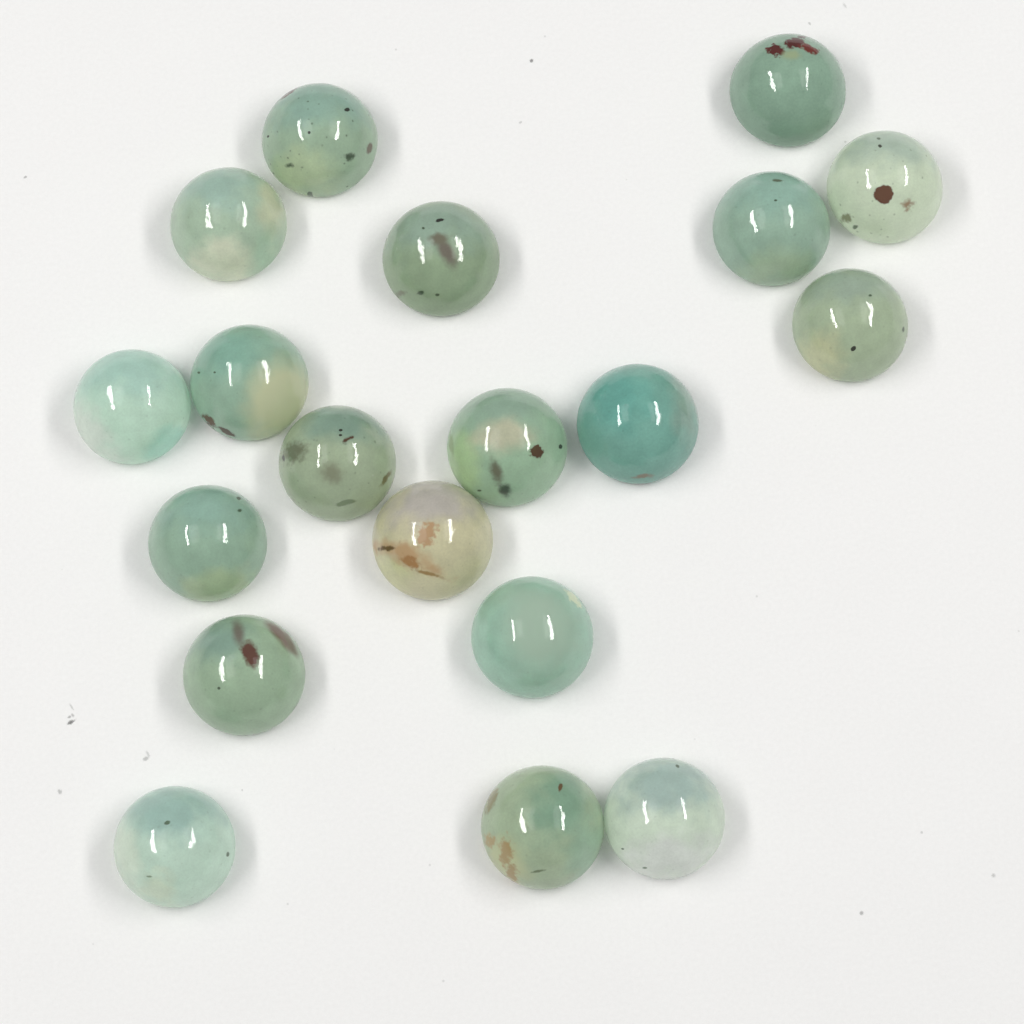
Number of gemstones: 19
